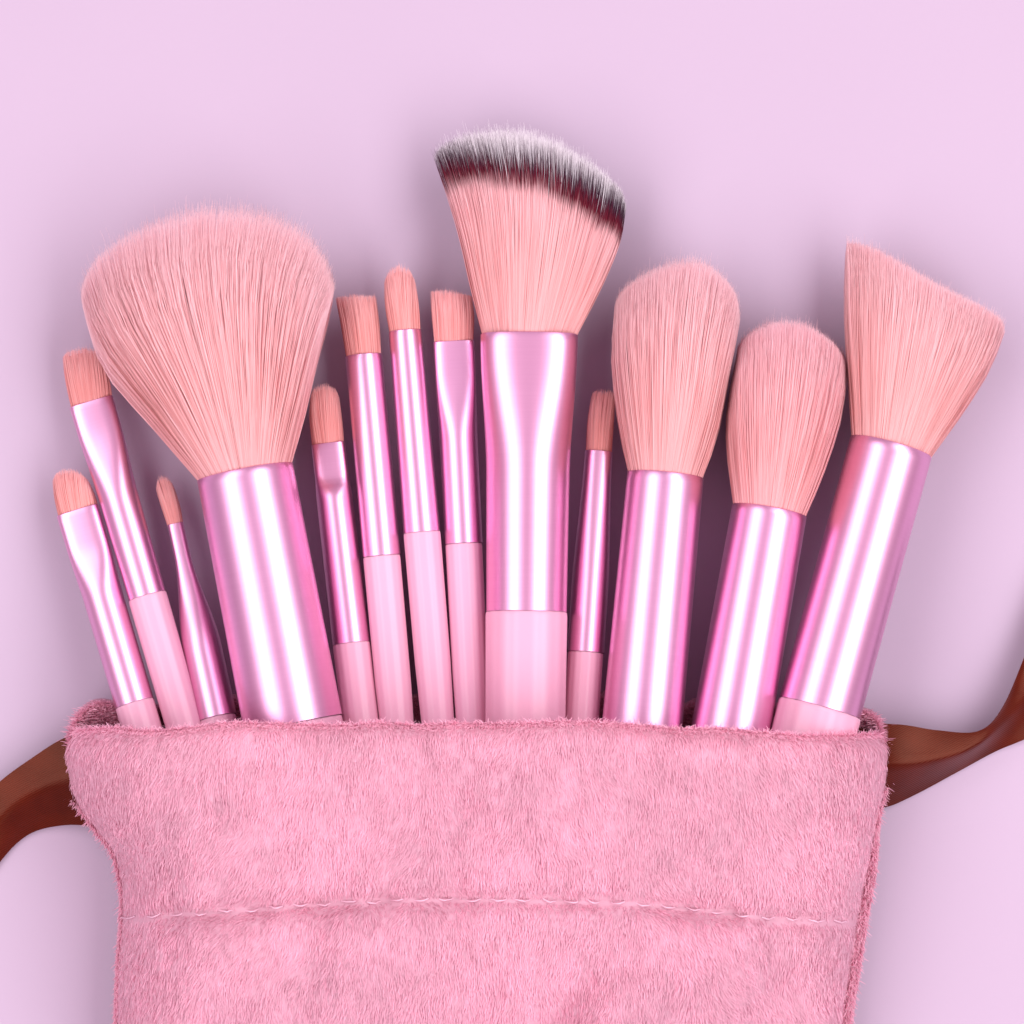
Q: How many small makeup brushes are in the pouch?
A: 8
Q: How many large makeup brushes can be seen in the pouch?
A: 5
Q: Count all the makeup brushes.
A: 13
